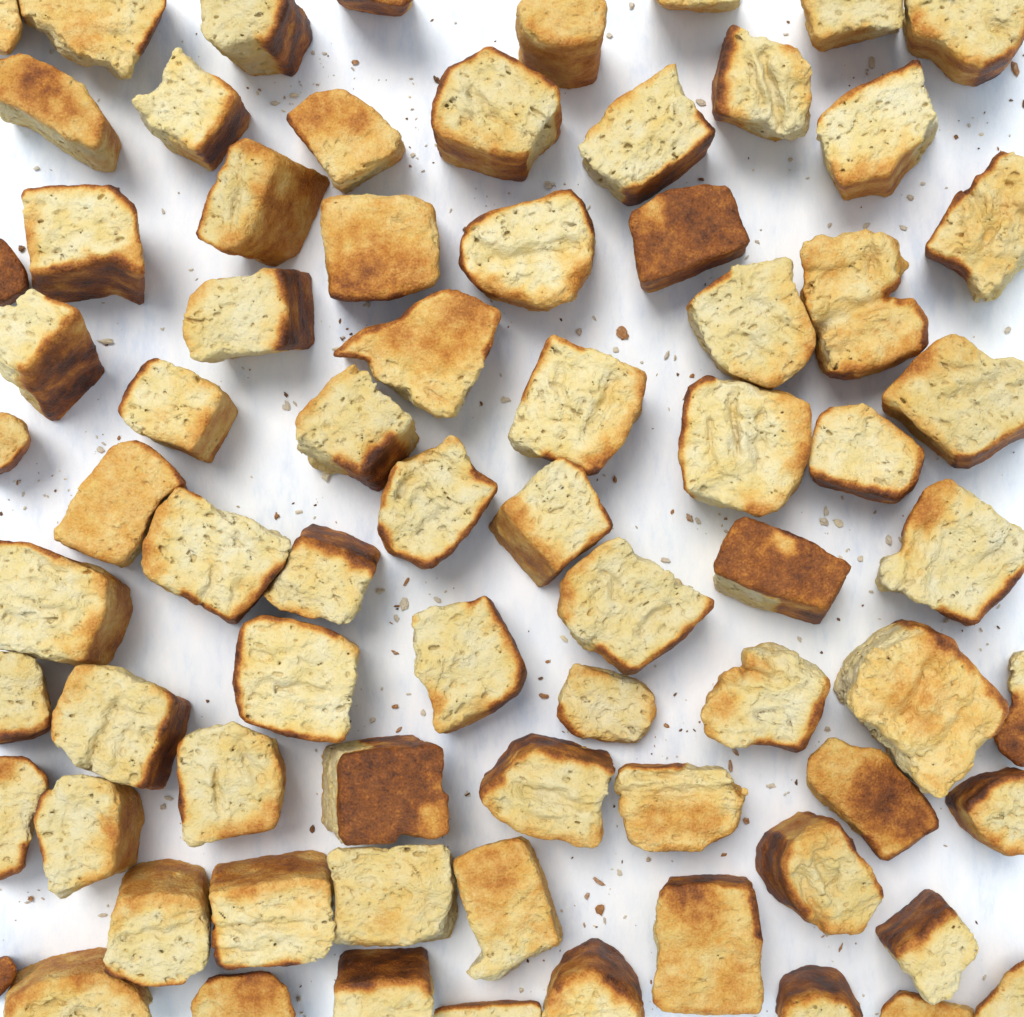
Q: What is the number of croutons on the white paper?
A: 75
